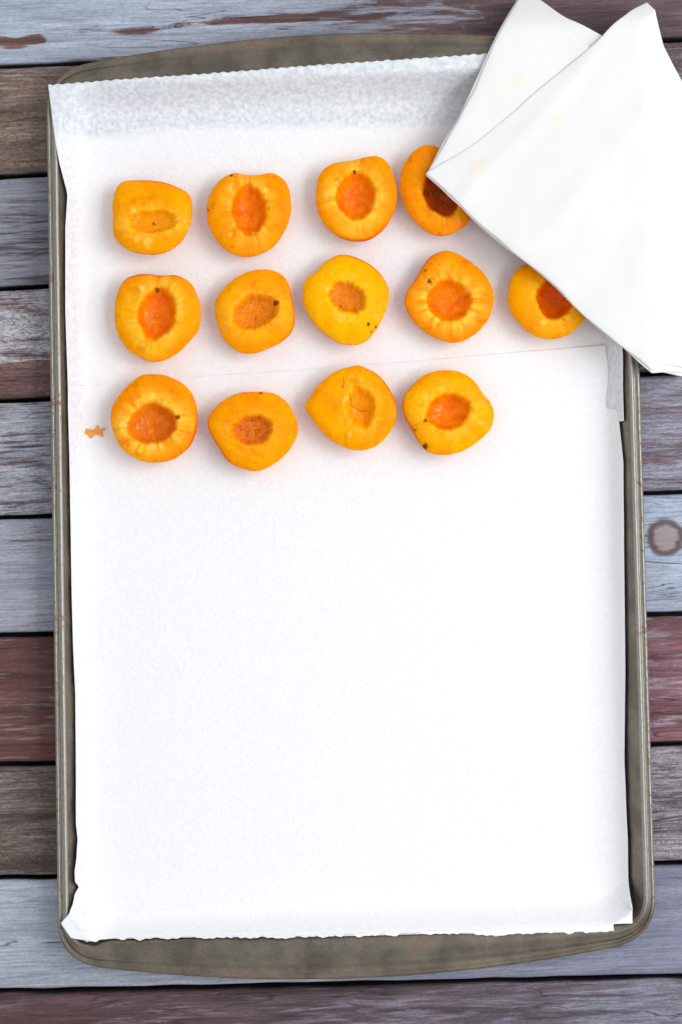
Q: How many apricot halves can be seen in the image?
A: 13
